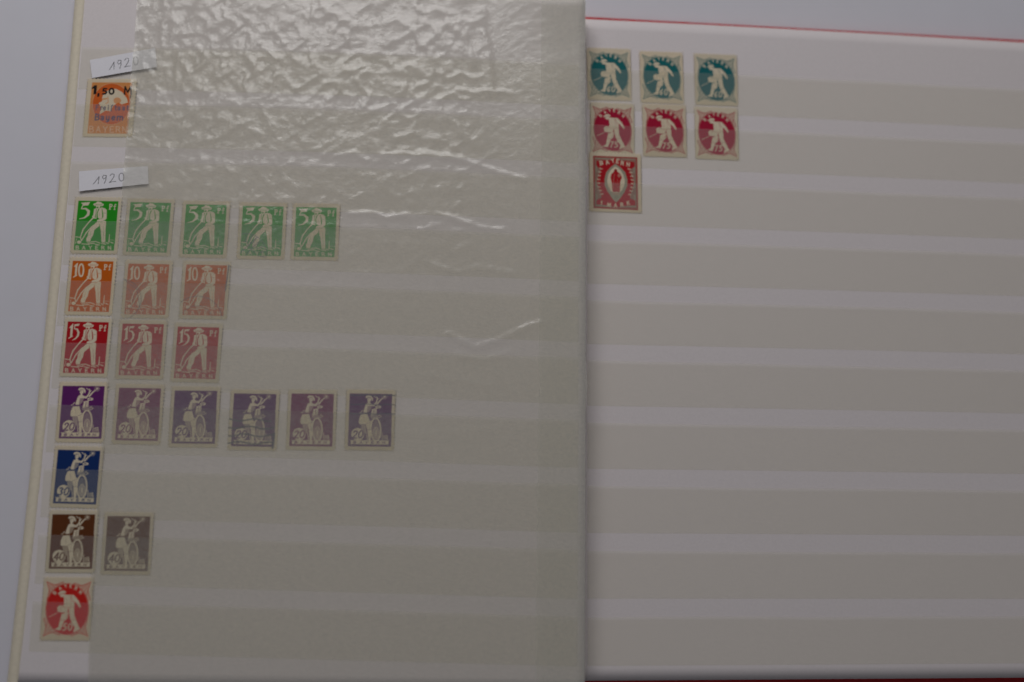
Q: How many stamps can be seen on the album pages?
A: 29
